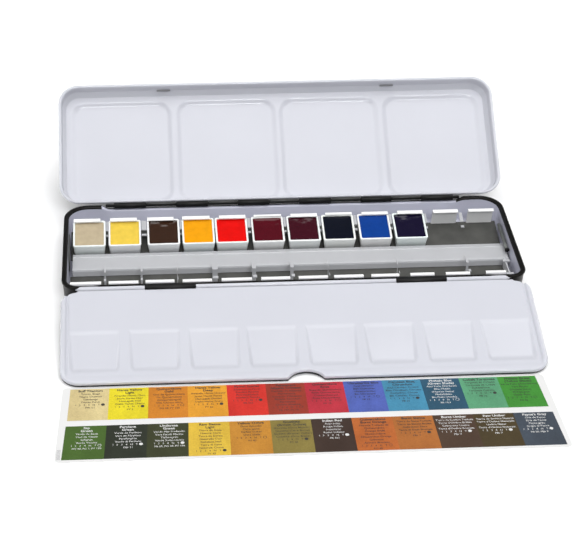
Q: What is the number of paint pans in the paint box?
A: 10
